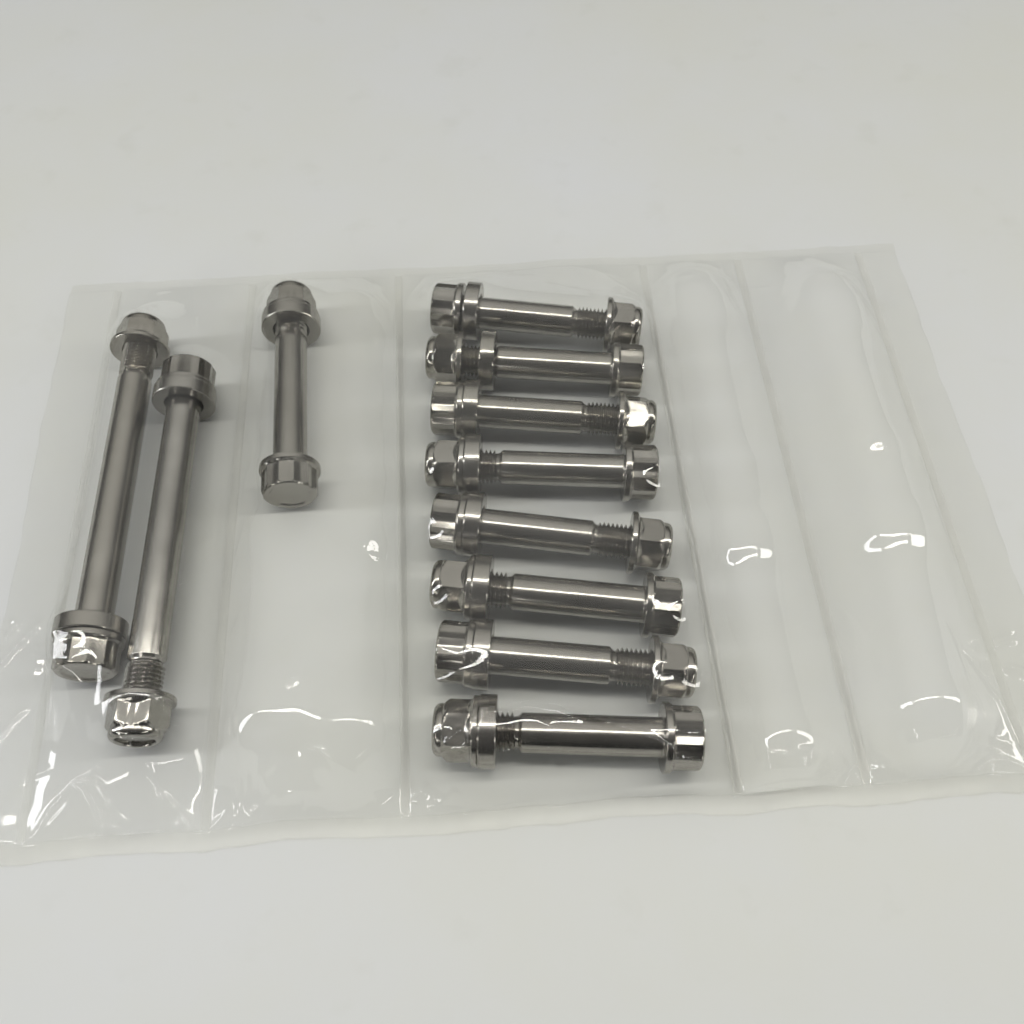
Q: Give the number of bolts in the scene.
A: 11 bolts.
